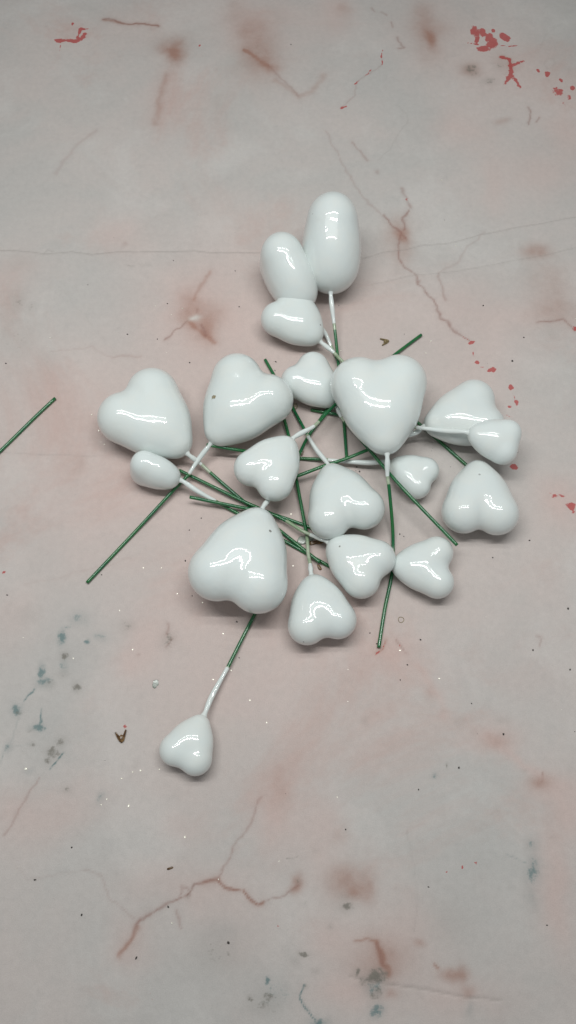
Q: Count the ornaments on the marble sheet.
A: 19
